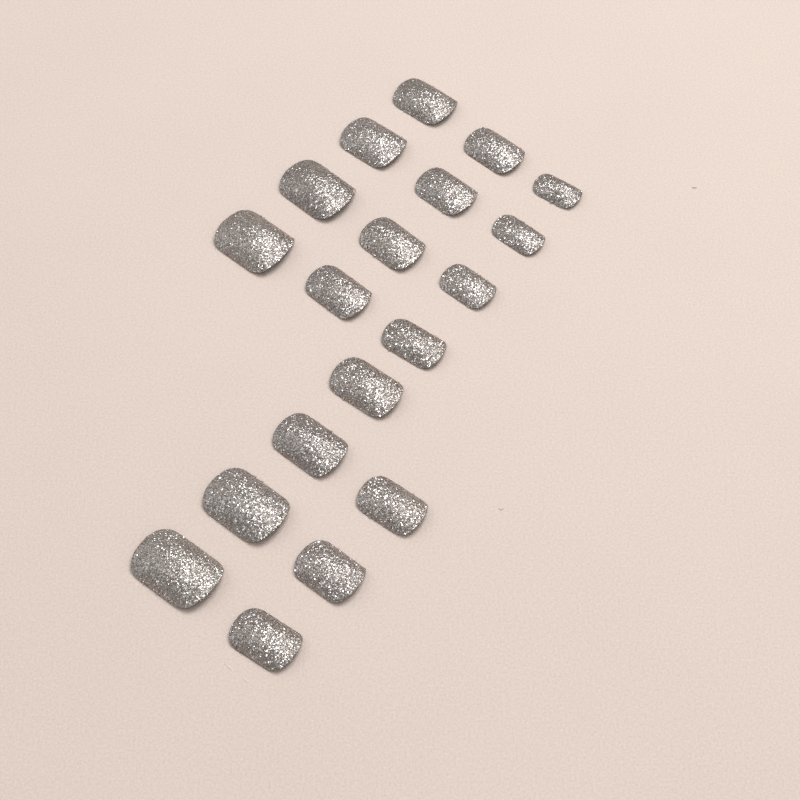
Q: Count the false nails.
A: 19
